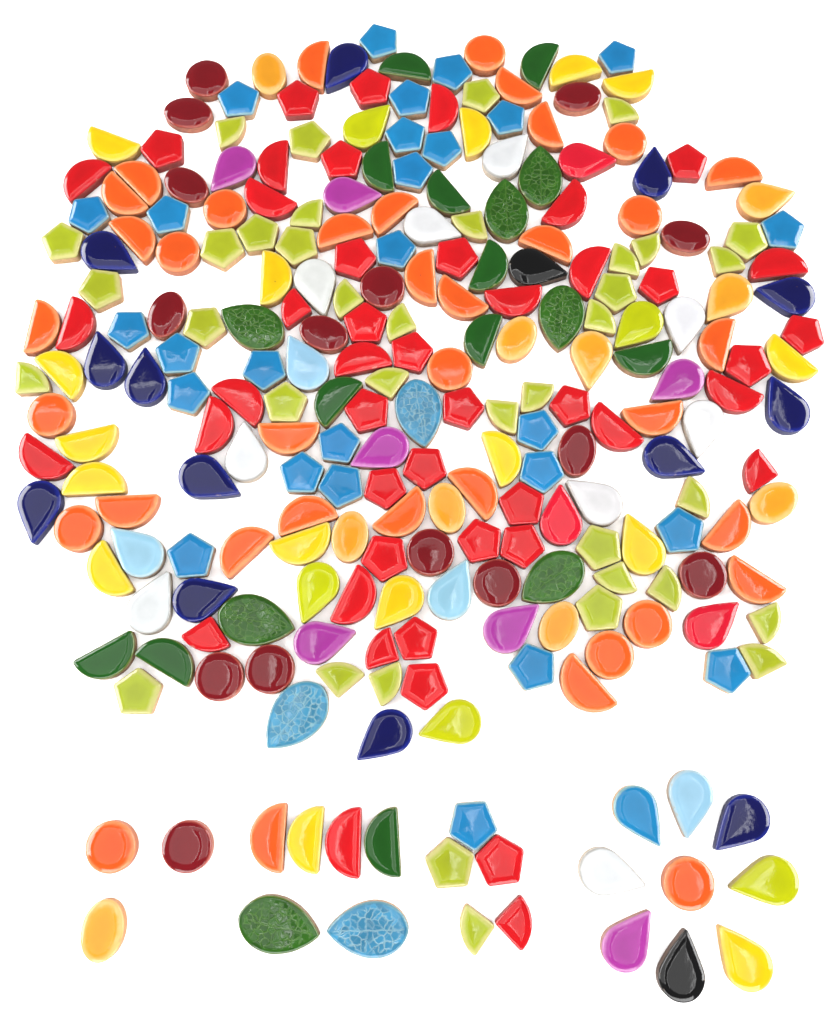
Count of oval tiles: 14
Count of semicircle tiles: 66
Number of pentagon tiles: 66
